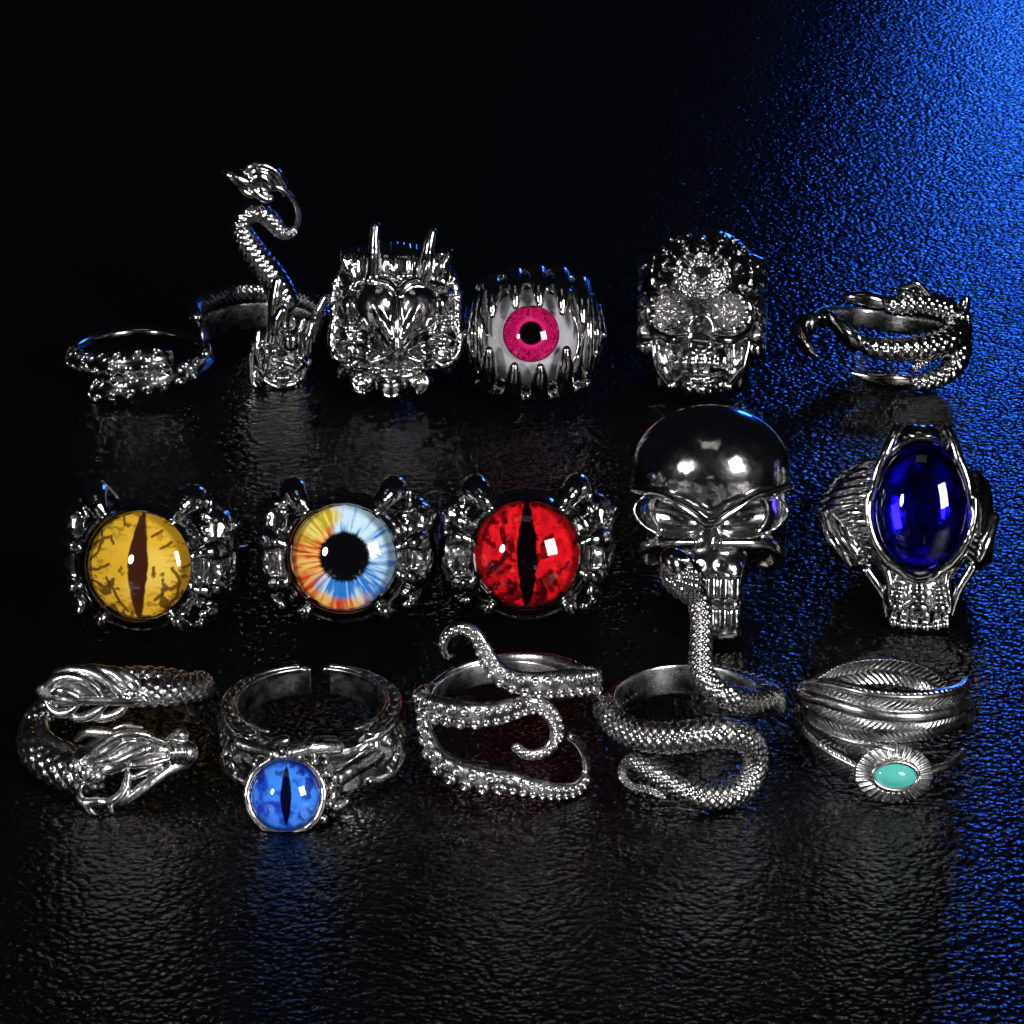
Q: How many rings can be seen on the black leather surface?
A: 16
